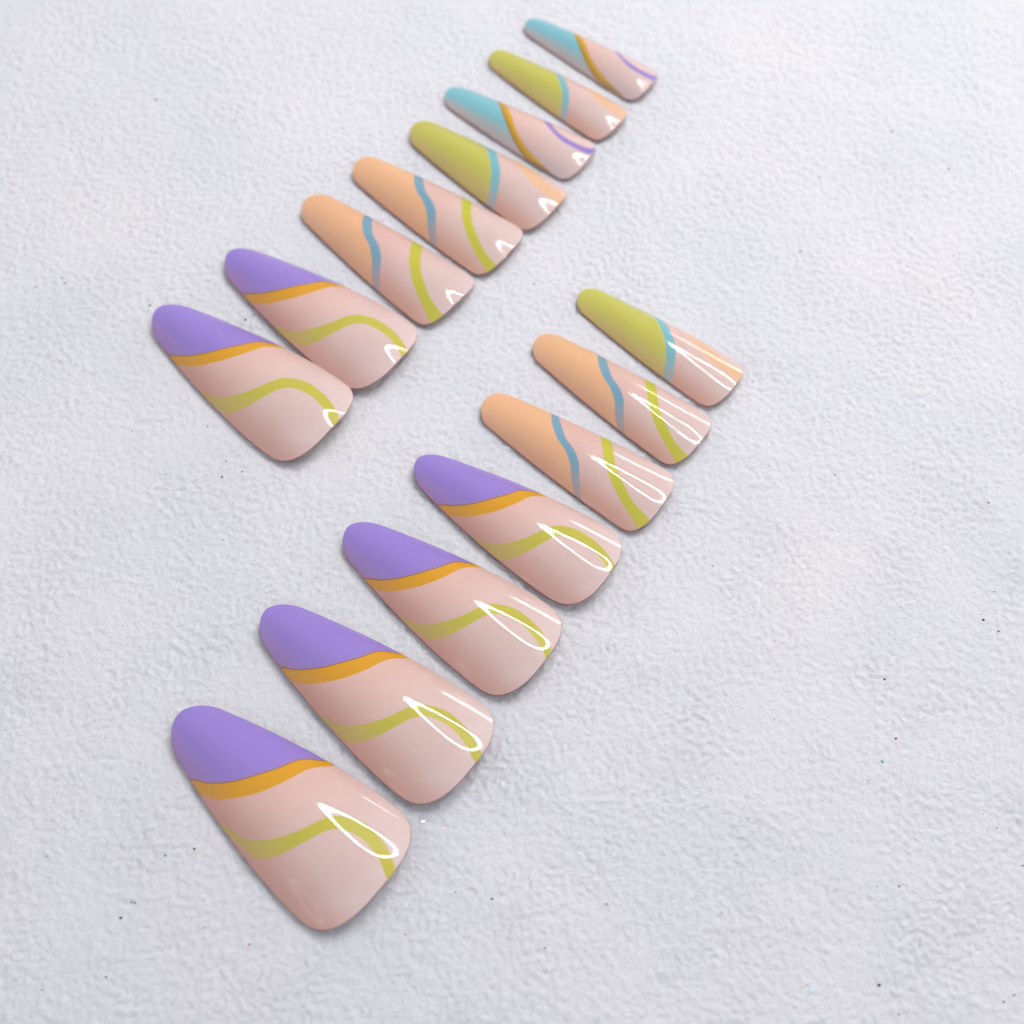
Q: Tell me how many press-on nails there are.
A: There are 15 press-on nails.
